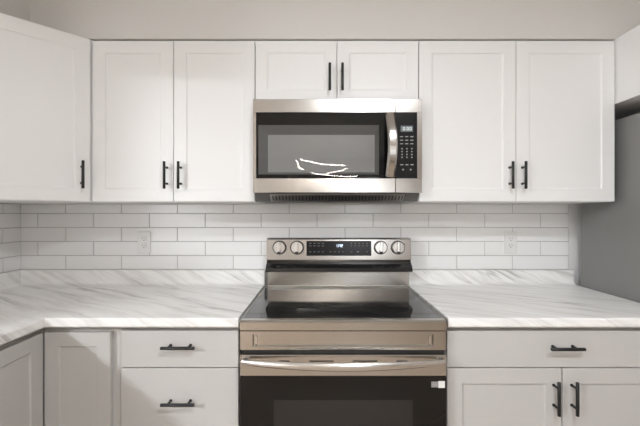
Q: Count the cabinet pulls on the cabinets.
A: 12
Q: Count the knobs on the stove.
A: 4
